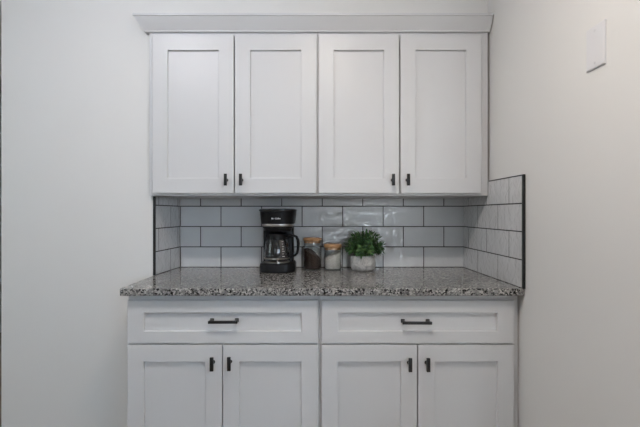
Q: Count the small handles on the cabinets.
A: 8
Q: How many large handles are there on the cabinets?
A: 2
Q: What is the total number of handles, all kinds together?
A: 10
